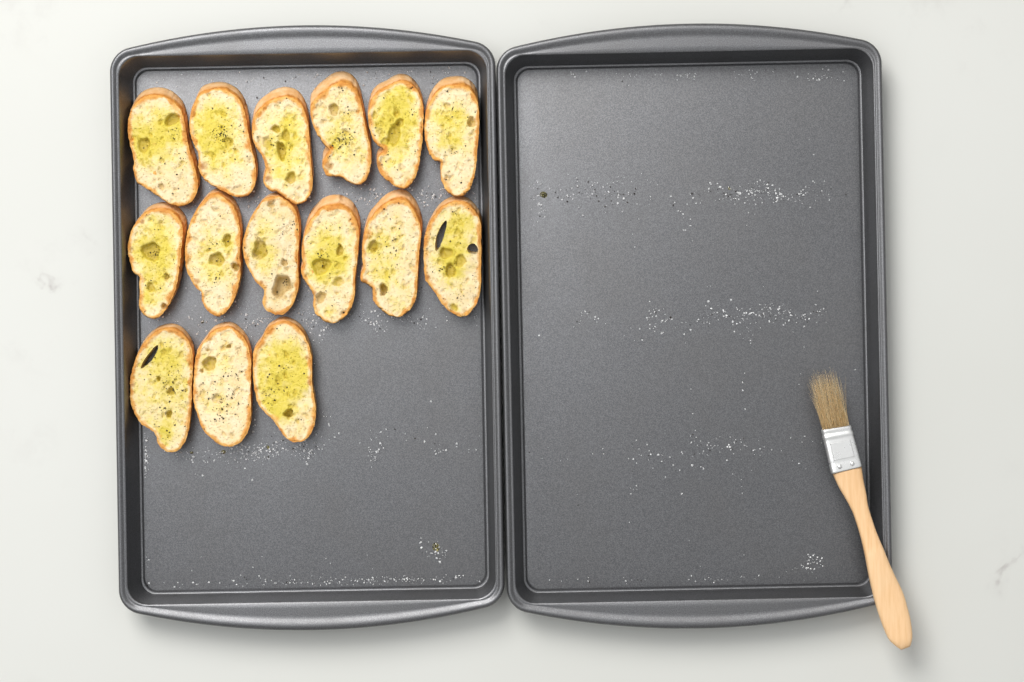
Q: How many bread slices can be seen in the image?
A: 15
